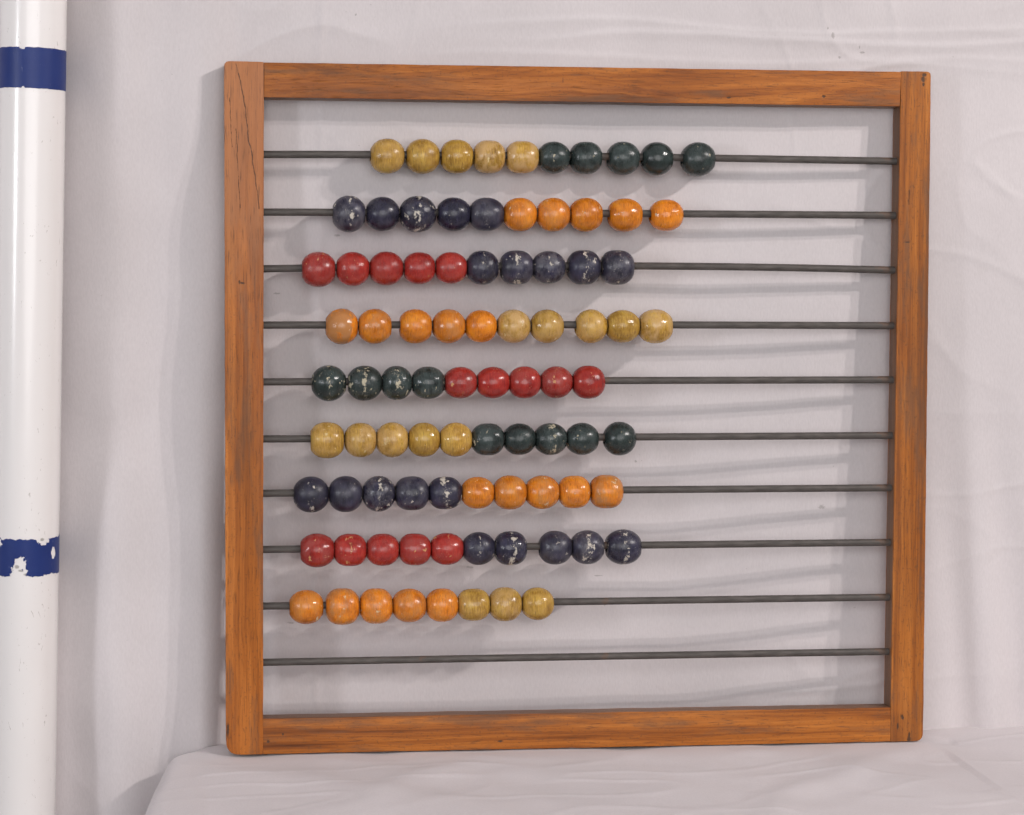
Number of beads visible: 87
